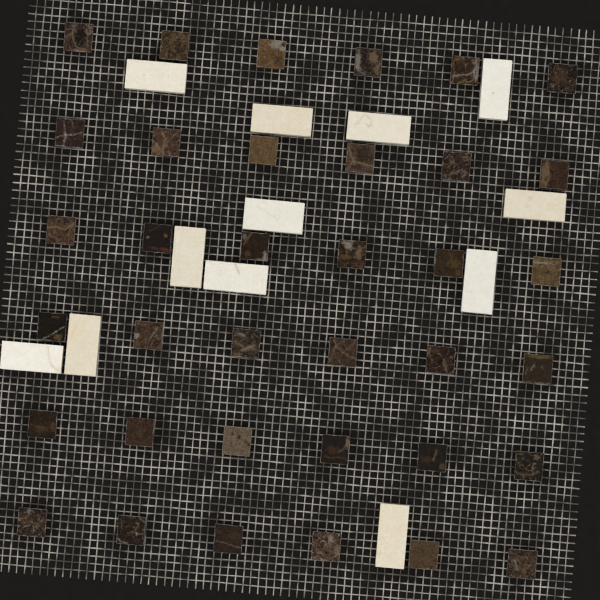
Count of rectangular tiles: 12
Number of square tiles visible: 36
